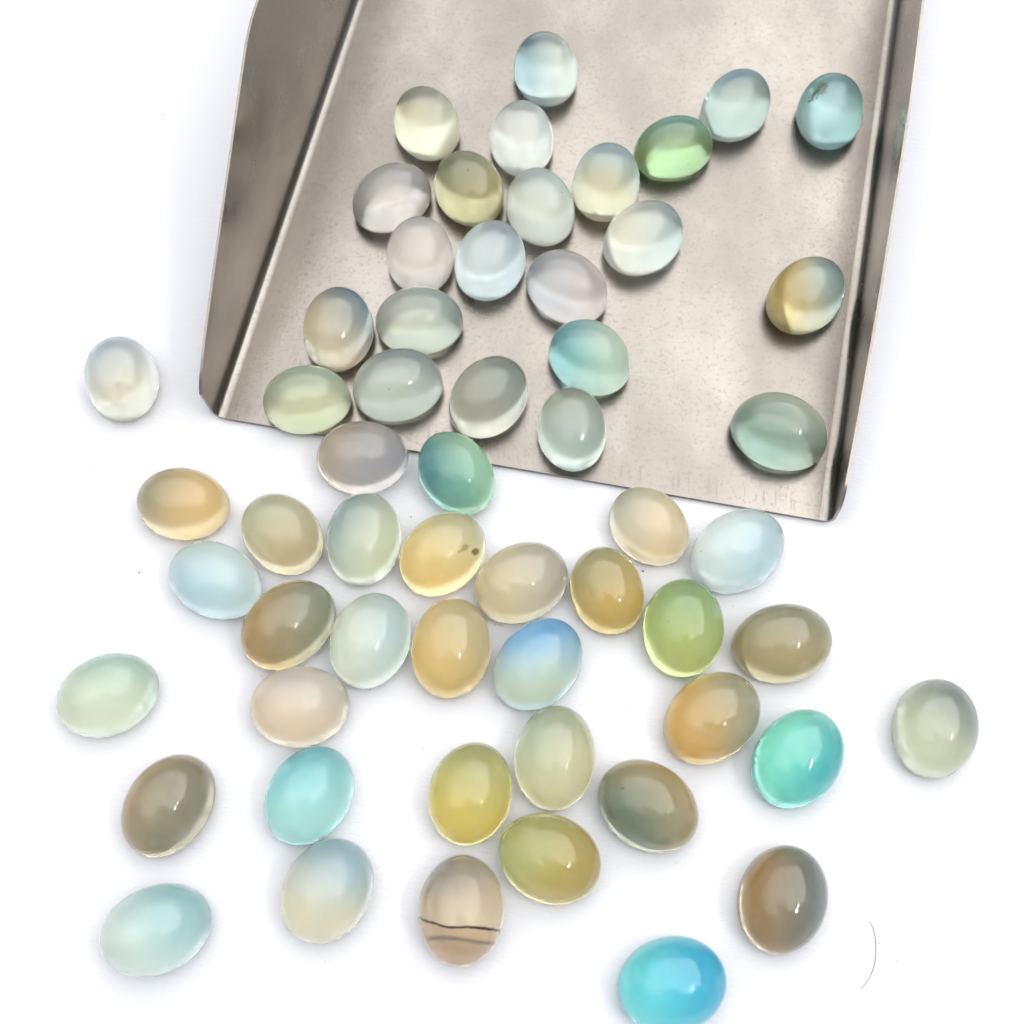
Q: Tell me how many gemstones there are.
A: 57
